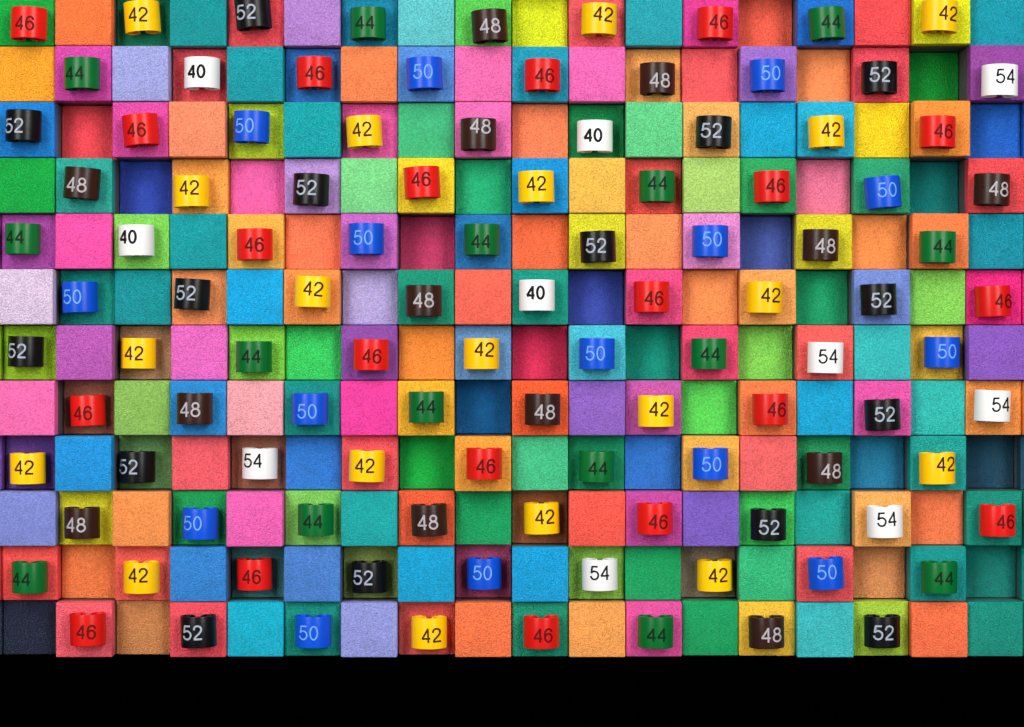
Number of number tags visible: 107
